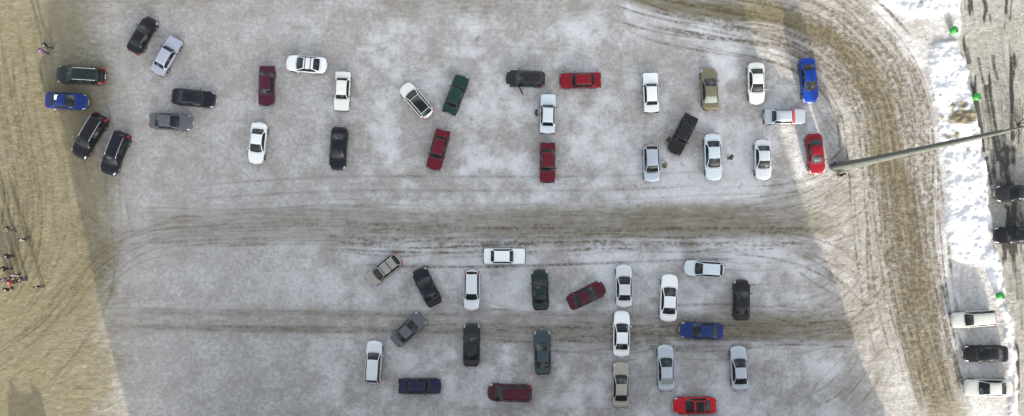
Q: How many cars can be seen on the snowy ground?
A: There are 57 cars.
